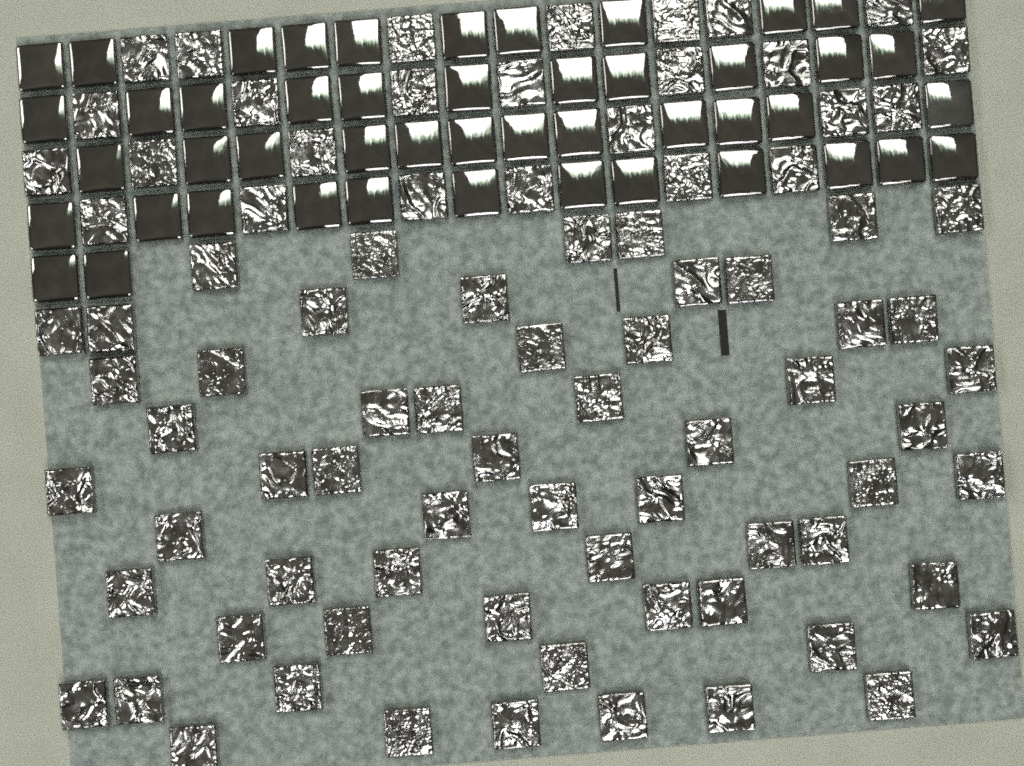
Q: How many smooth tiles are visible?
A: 48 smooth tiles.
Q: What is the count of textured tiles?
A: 86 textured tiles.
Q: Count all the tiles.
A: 134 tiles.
